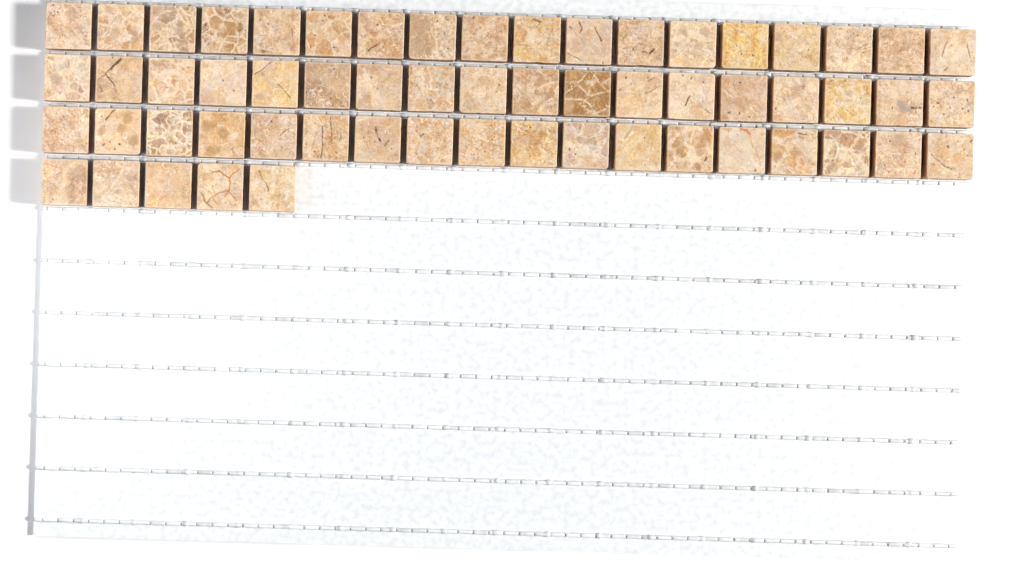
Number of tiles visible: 59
